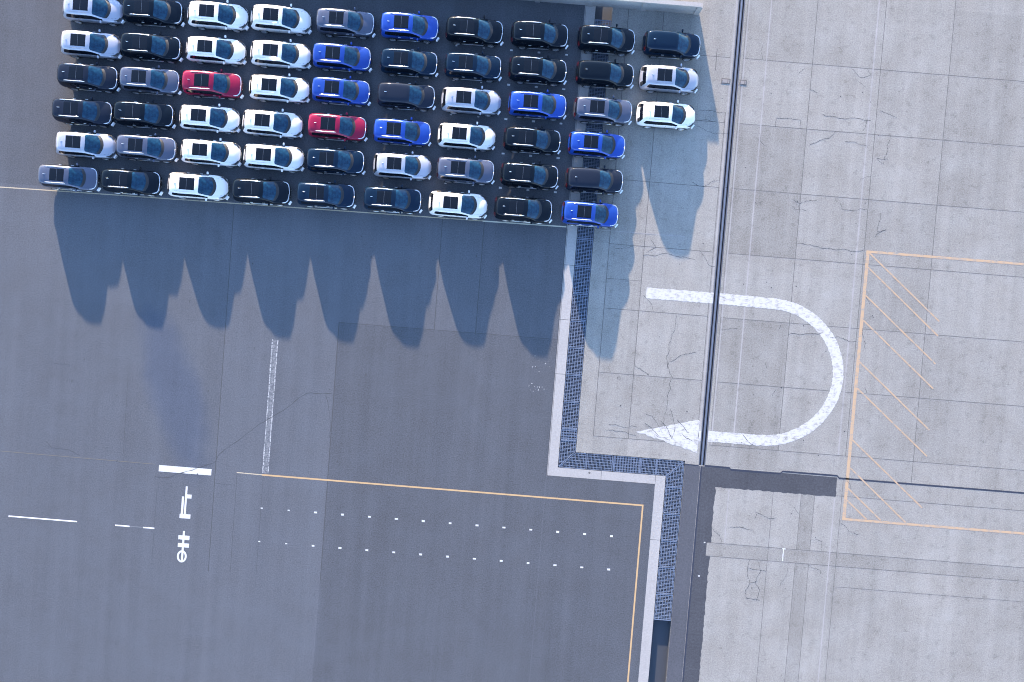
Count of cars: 57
